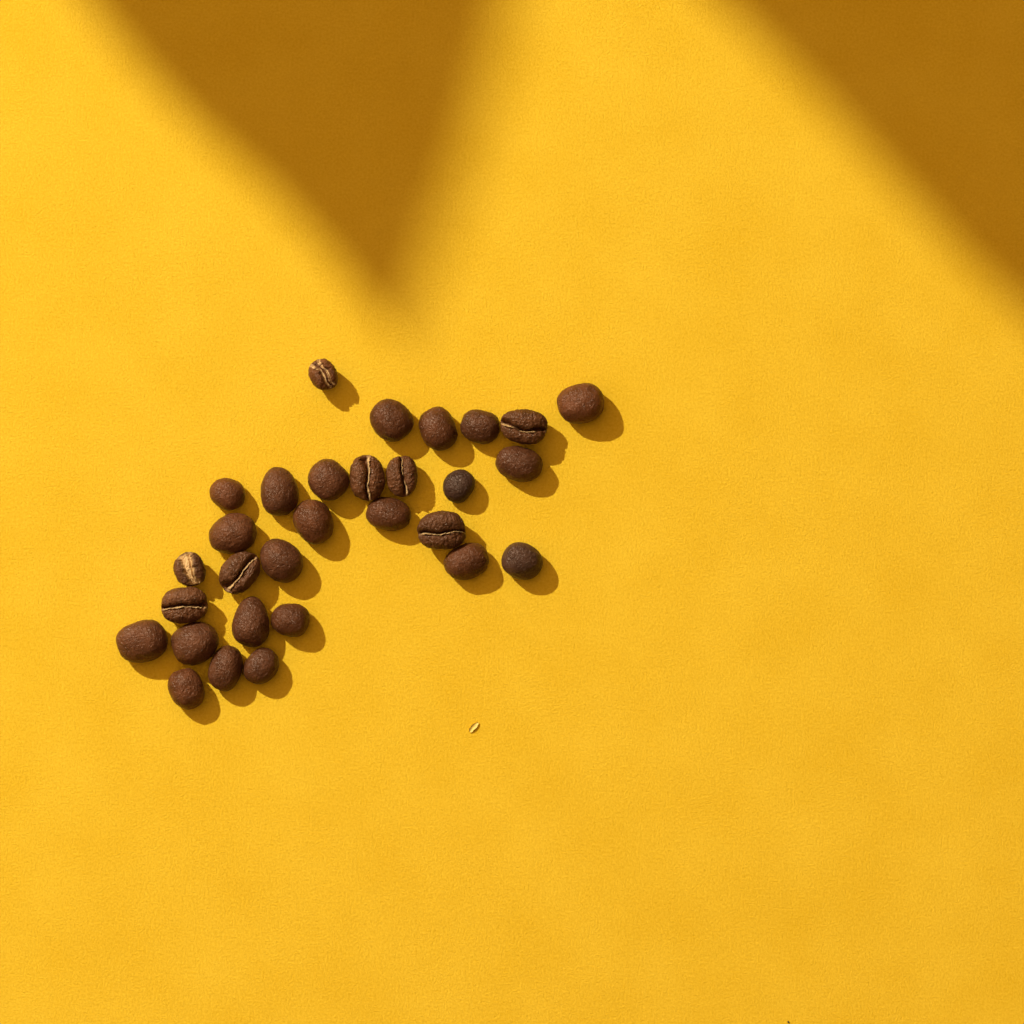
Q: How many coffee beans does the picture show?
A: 30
